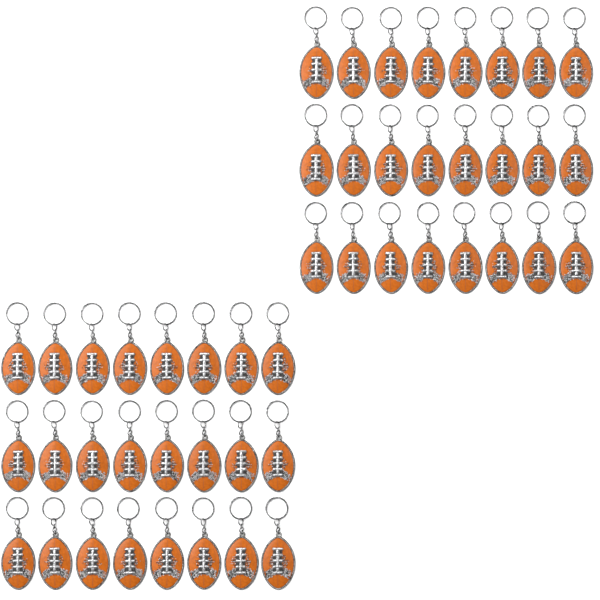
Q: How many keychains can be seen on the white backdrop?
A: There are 48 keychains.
